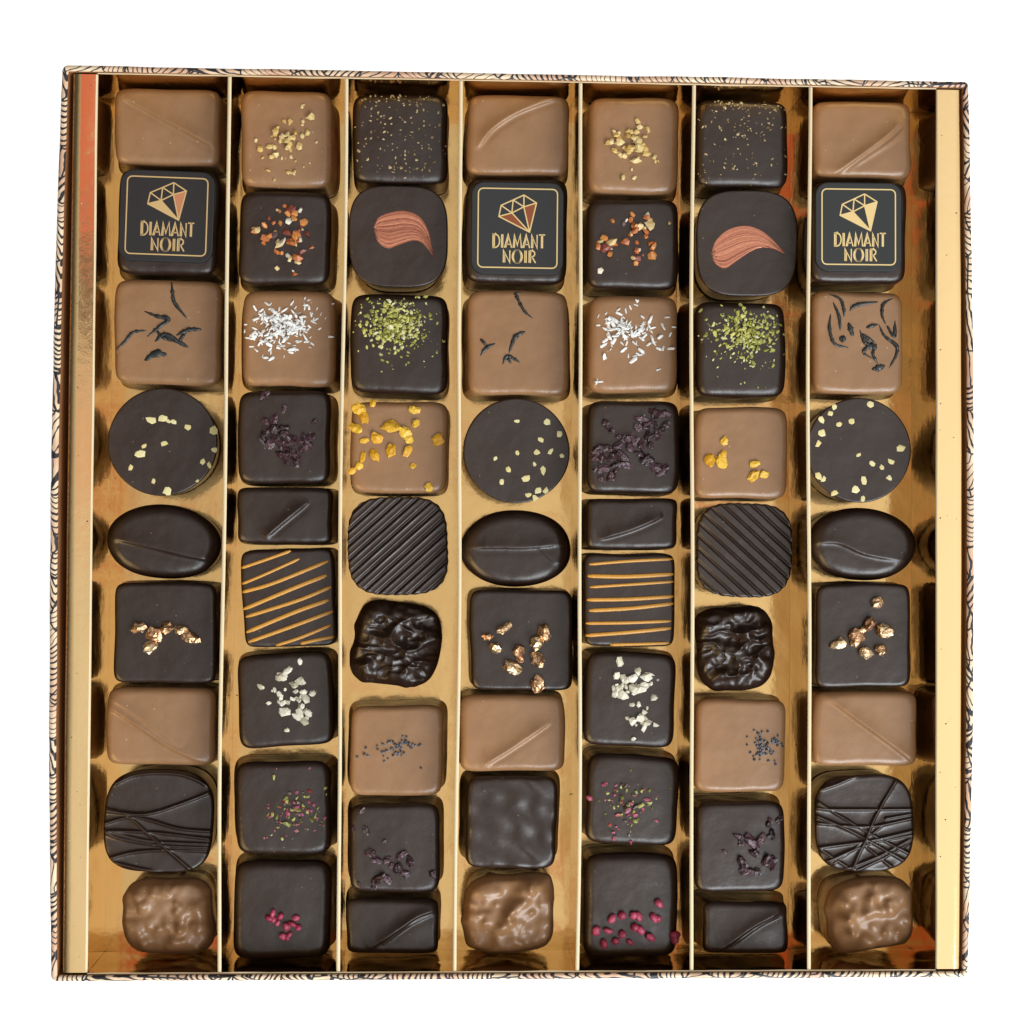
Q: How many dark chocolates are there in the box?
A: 43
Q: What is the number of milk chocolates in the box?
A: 20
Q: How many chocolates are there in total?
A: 63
